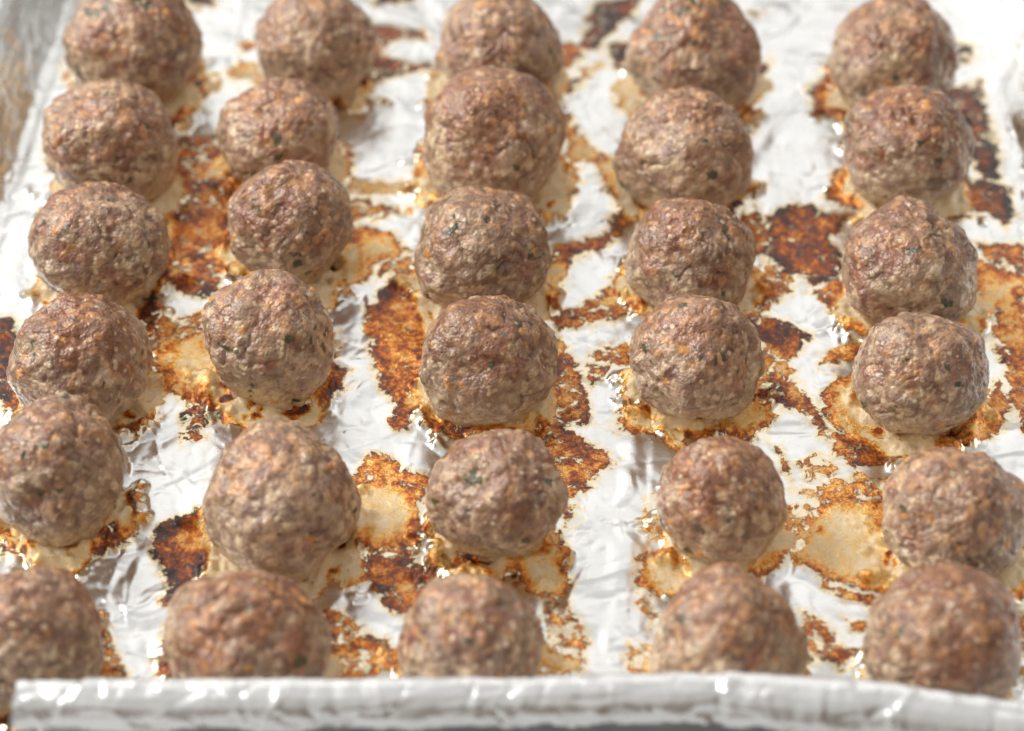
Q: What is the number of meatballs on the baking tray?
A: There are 30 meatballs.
